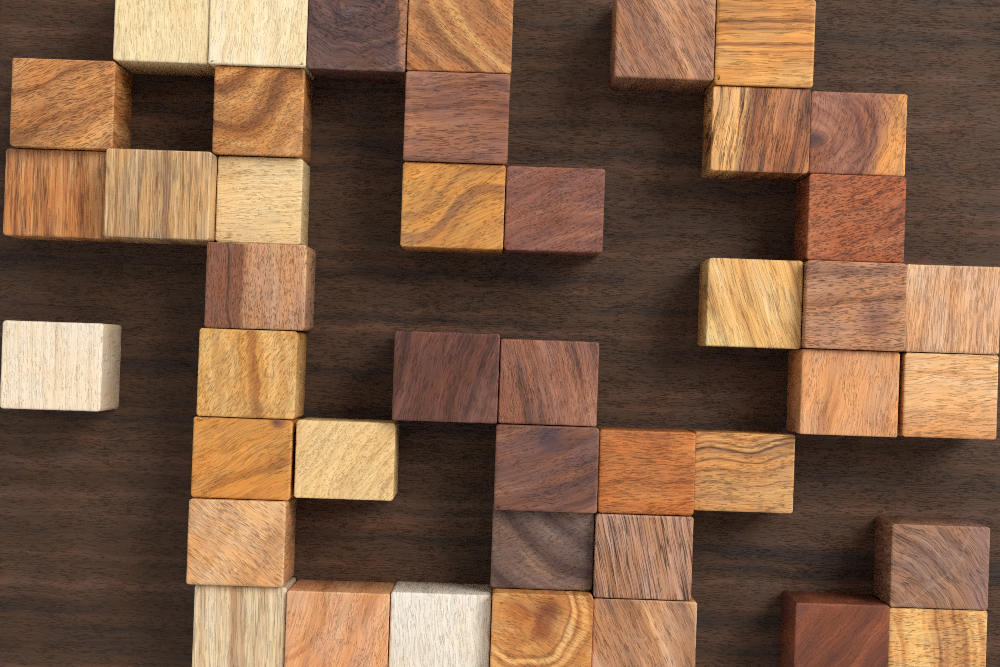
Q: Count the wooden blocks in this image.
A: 43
